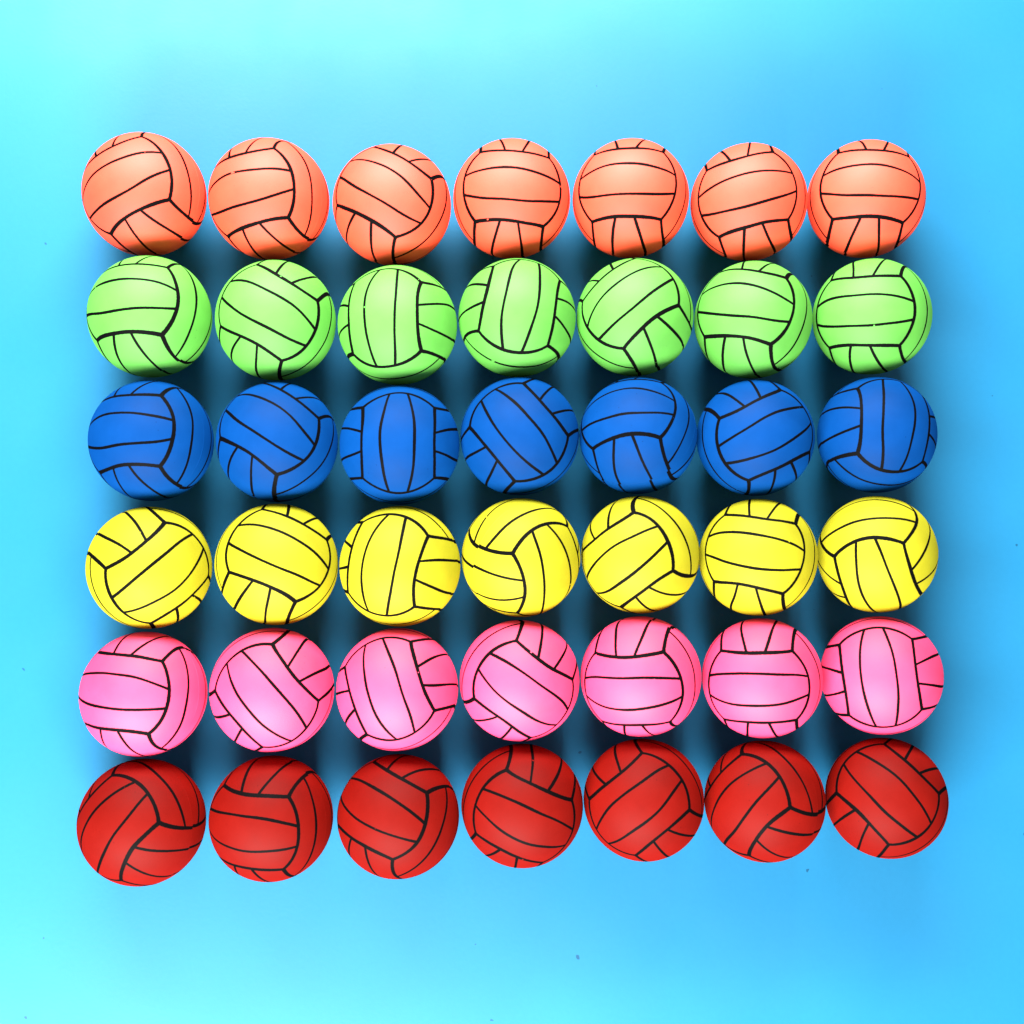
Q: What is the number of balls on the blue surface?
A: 42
